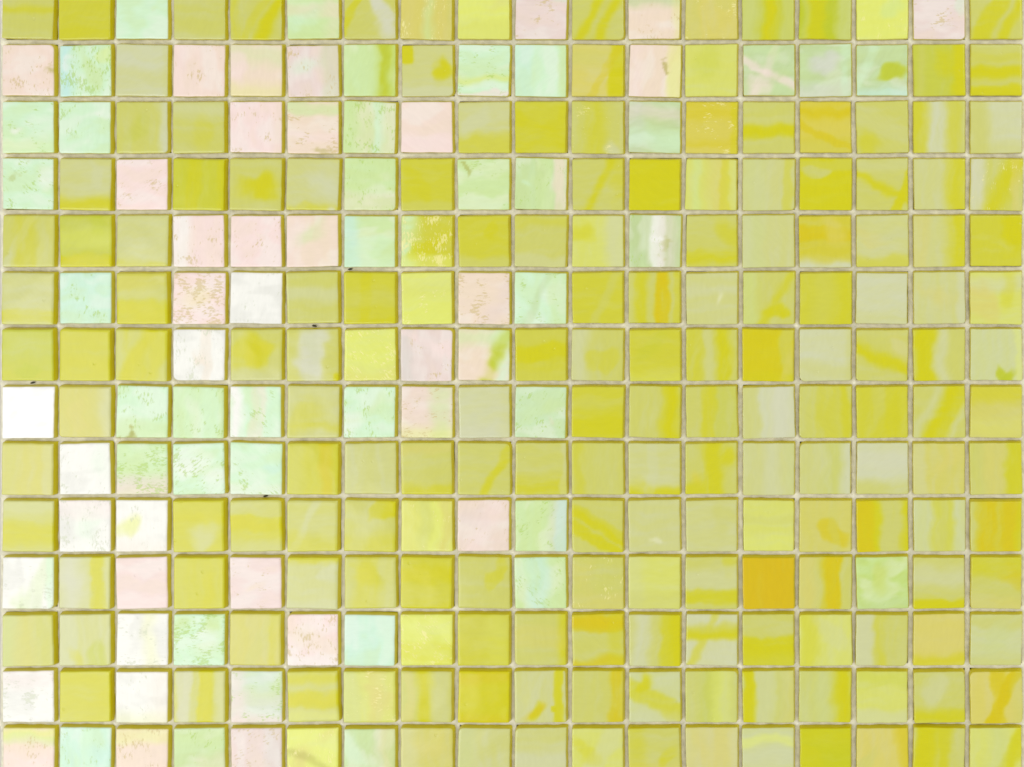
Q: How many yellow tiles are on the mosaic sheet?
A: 177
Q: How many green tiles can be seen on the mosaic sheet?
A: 38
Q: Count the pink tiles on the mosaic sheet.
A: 27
